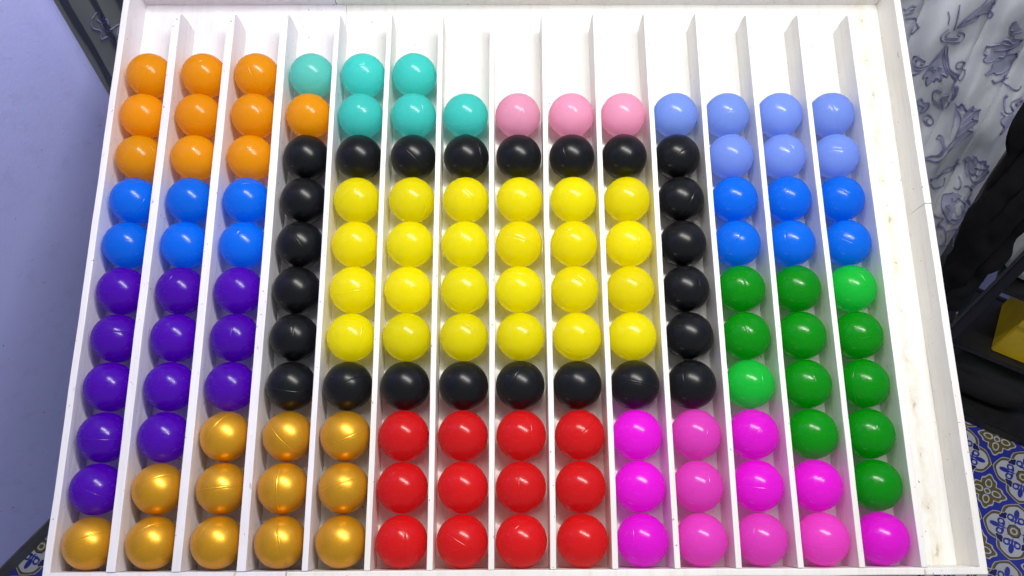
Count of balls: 146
